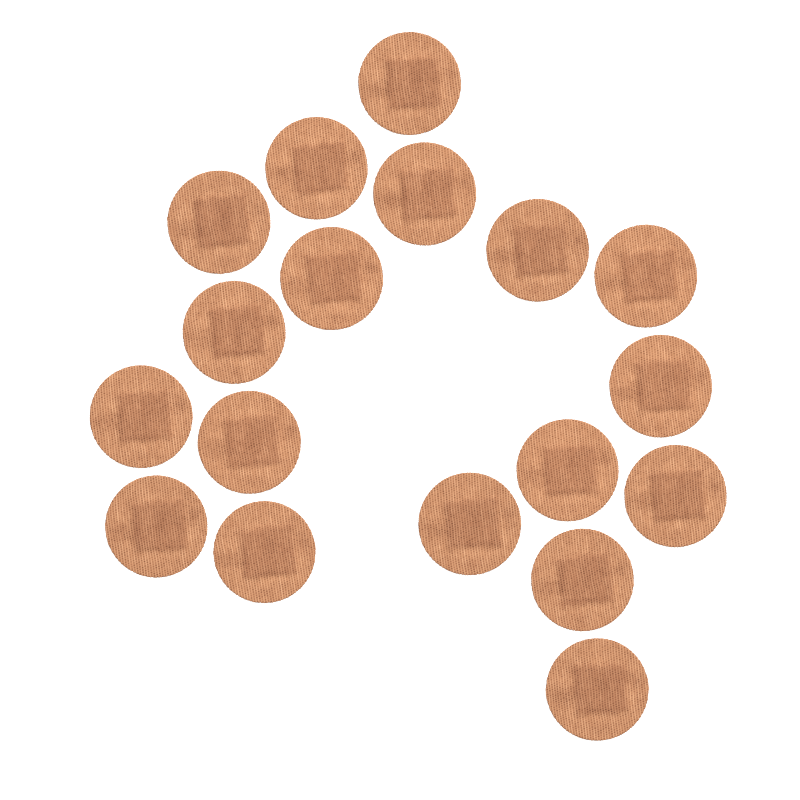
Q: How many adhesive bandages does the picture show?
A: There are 18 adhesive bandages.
